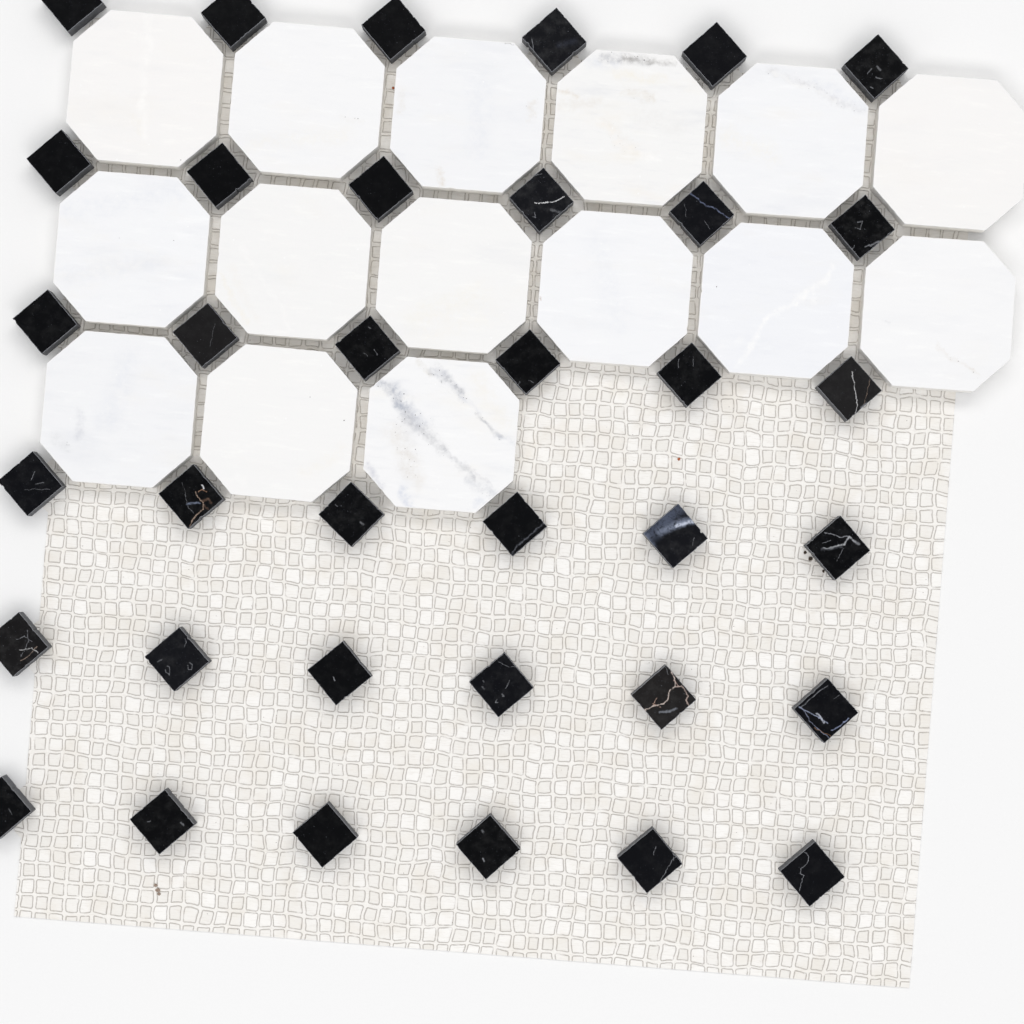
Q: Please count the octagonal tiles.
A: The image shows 15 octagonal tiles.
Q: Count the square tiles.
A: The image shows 36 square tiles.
